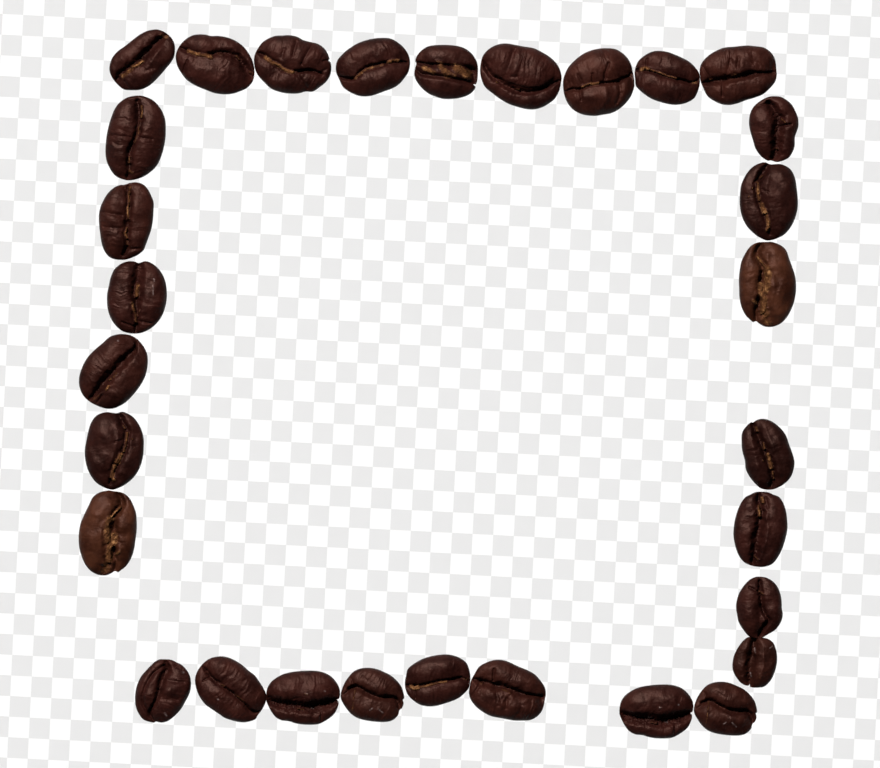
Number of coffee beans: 30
